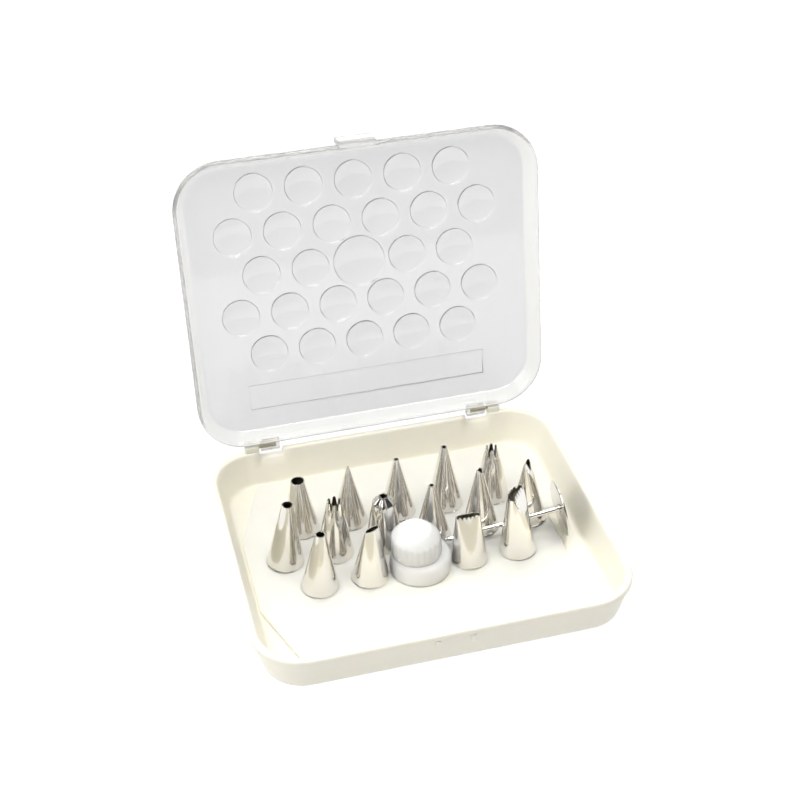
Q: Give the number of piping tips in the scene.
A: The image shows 15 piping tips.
